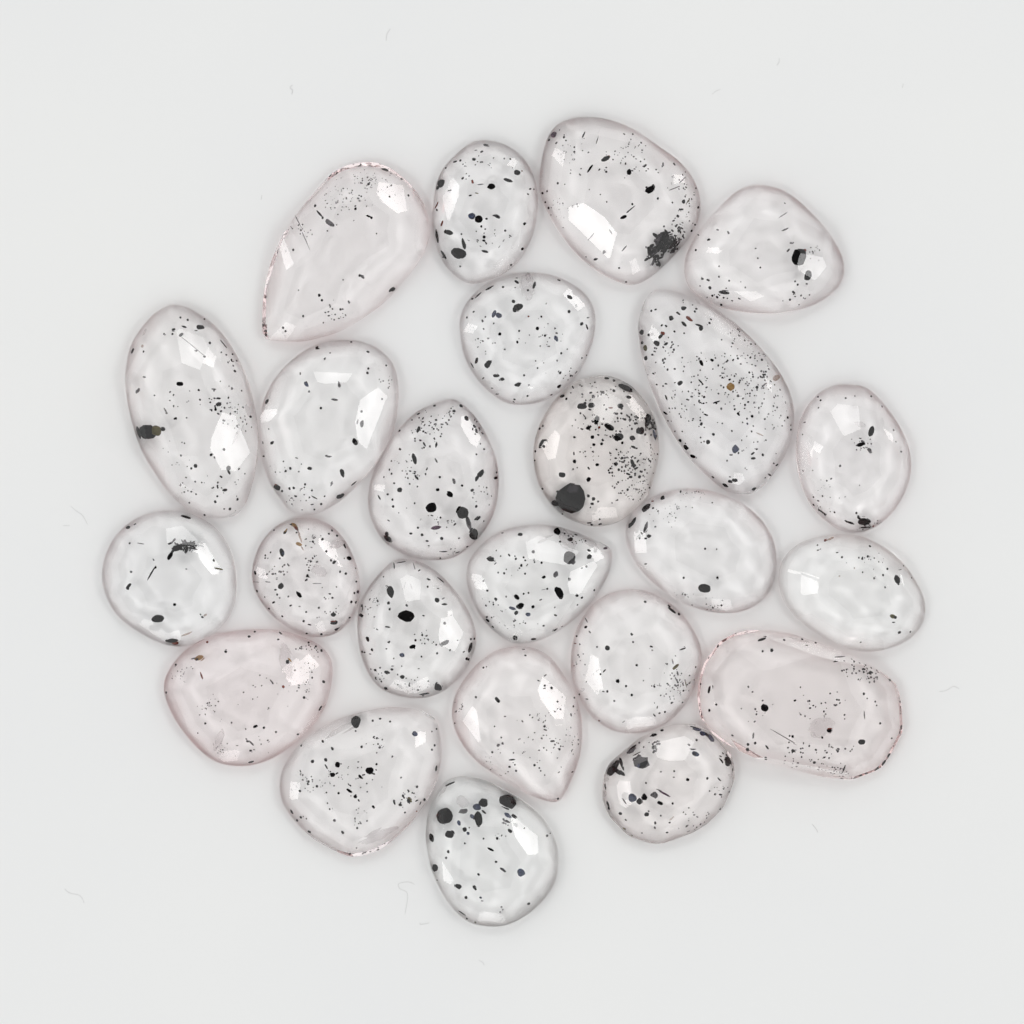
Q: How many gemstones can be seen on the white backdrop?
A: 24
